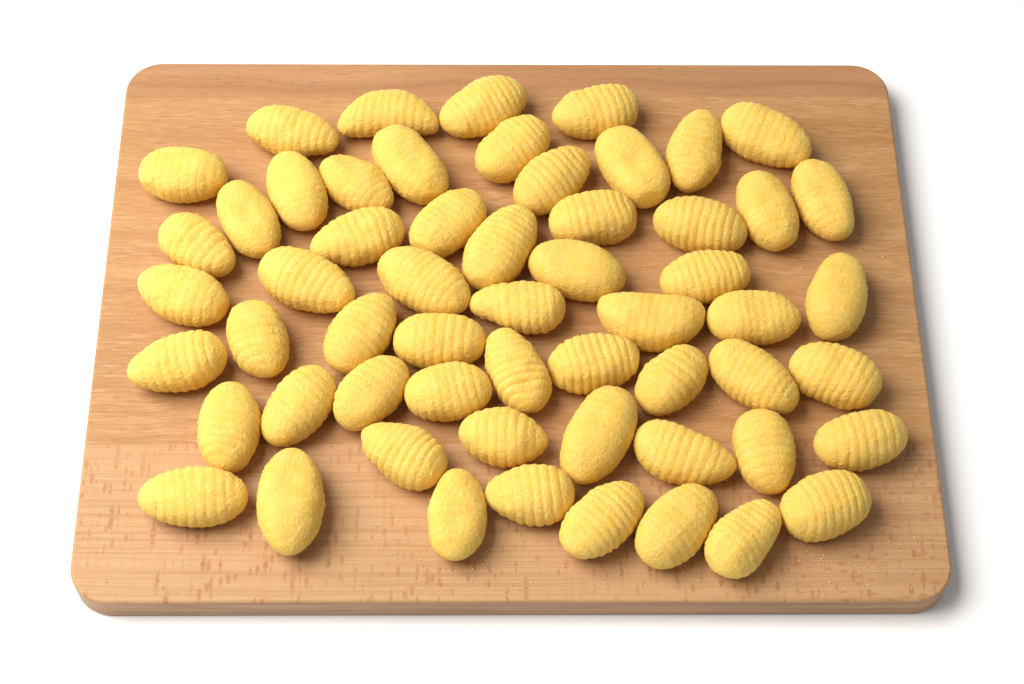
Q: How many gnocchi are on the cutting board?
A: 58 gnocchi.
